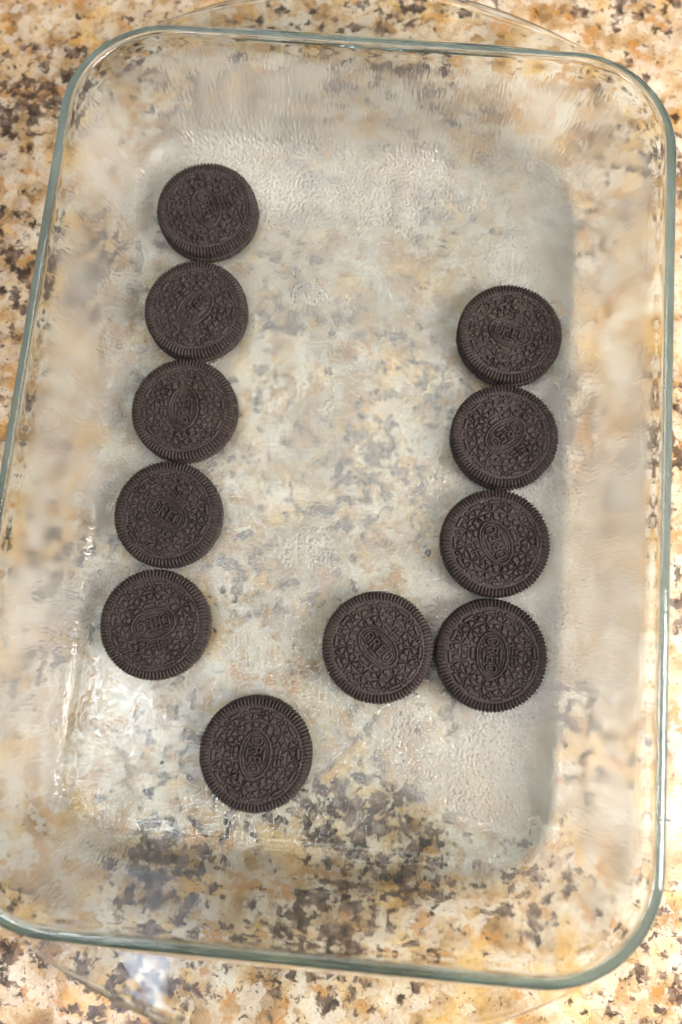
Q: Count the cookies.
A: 11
